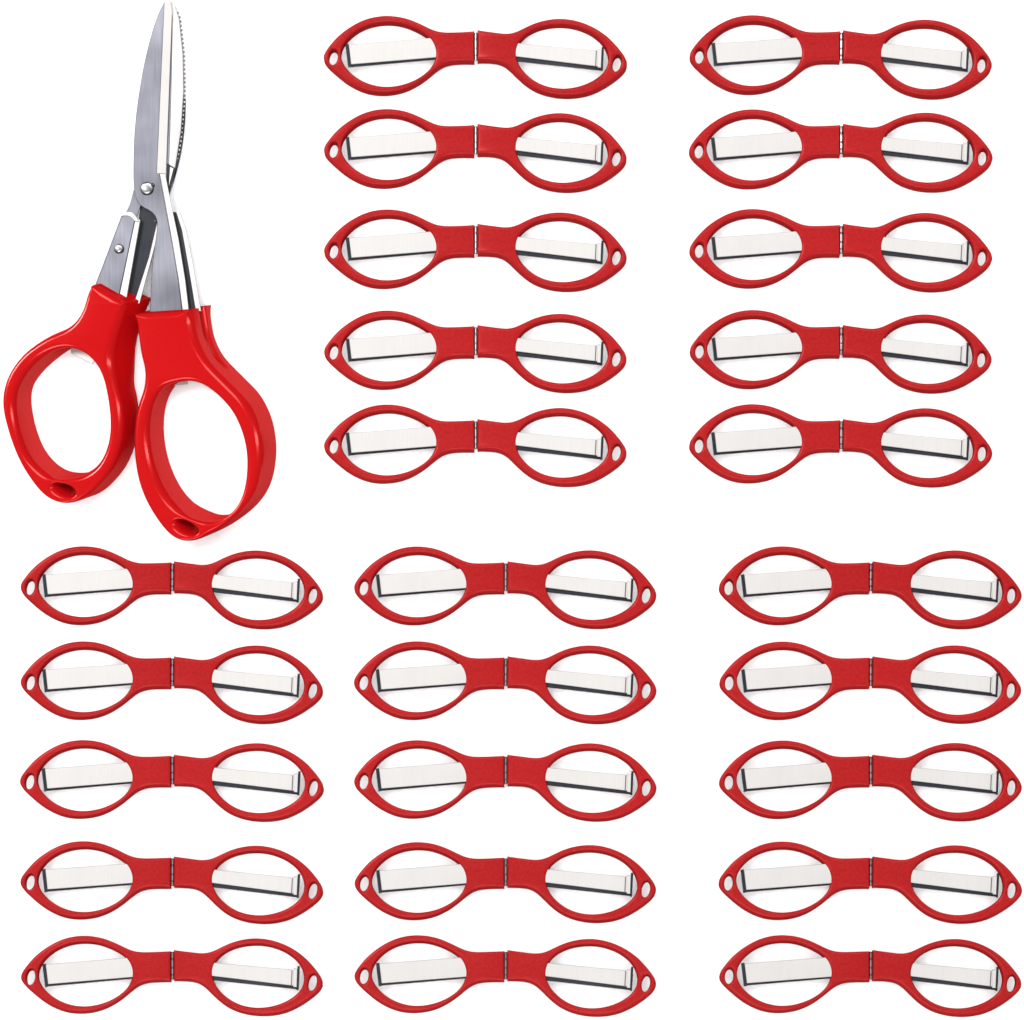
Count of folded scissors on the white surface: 25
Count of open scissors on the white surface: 1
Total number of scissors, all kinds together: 26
